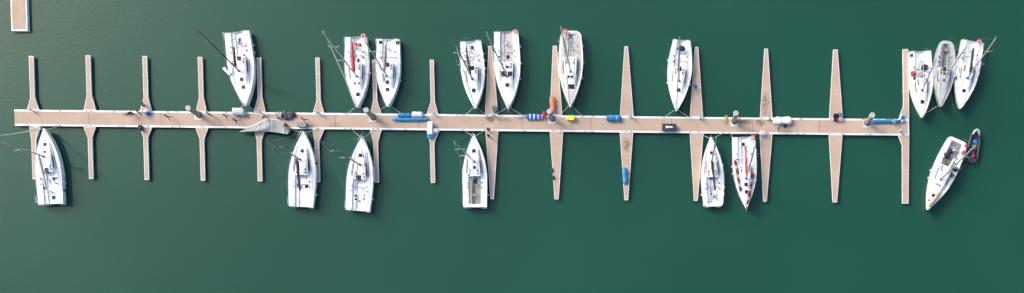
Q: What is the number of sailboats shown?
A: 17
